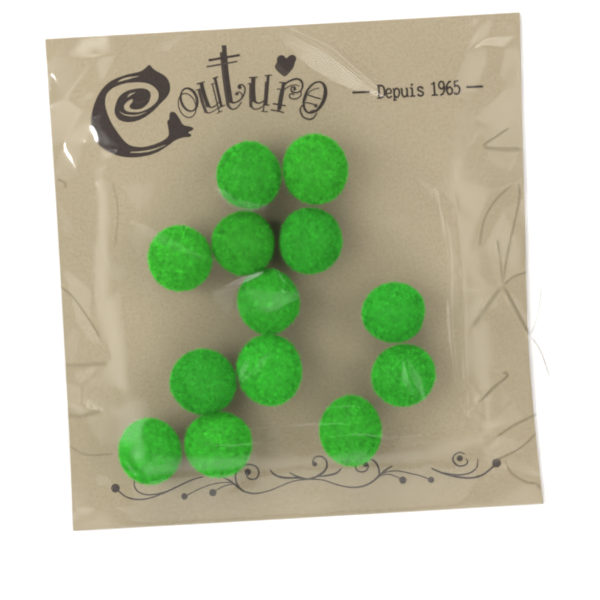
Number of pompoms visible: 13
